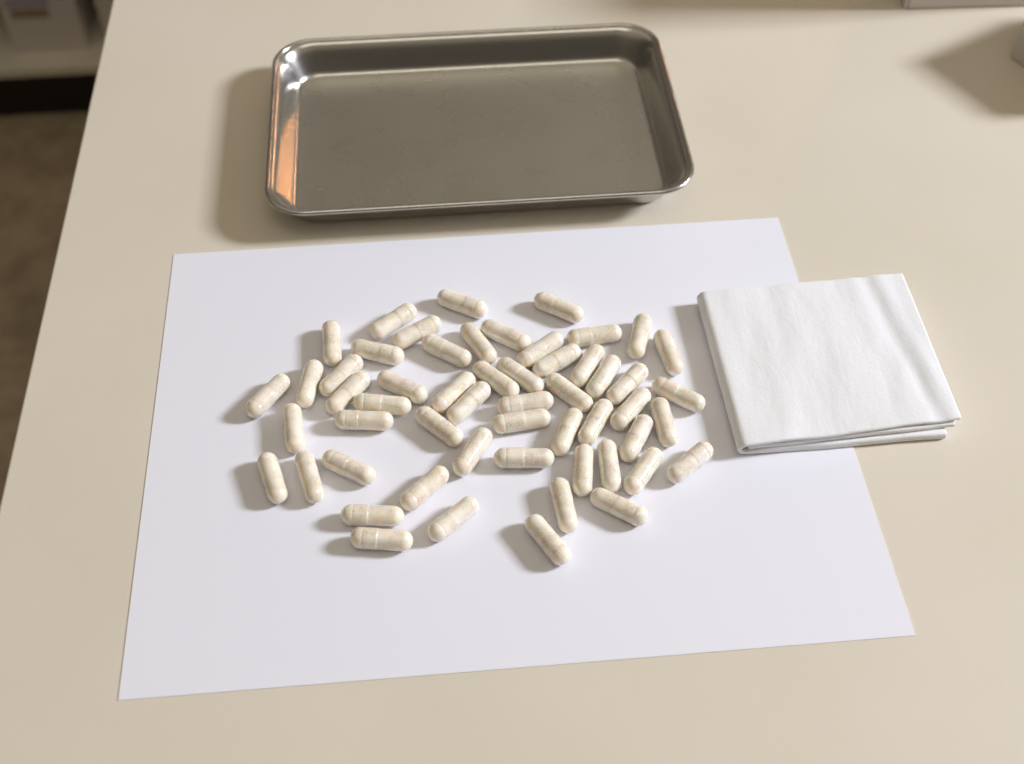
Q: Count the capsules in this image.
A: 55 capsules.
